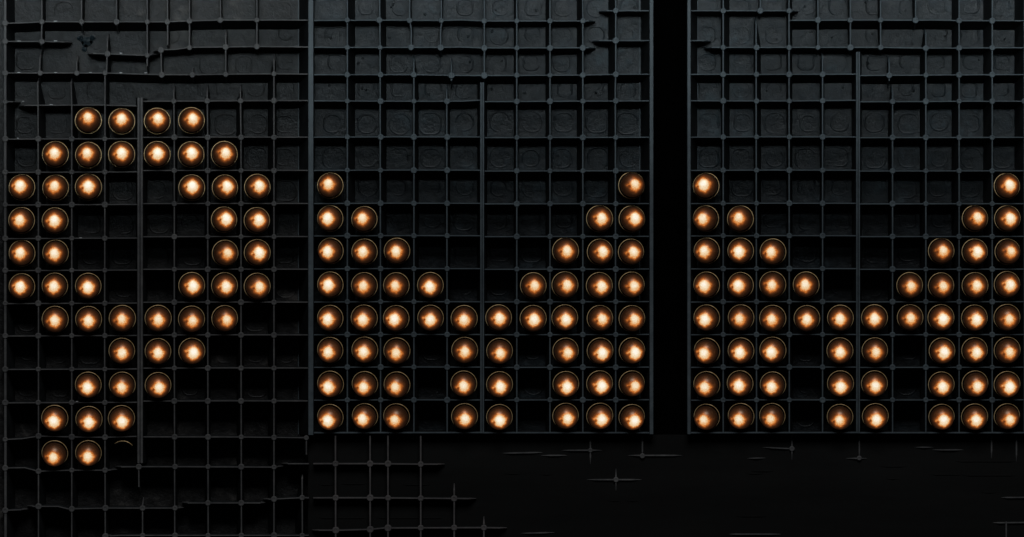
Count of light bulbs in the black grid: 155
